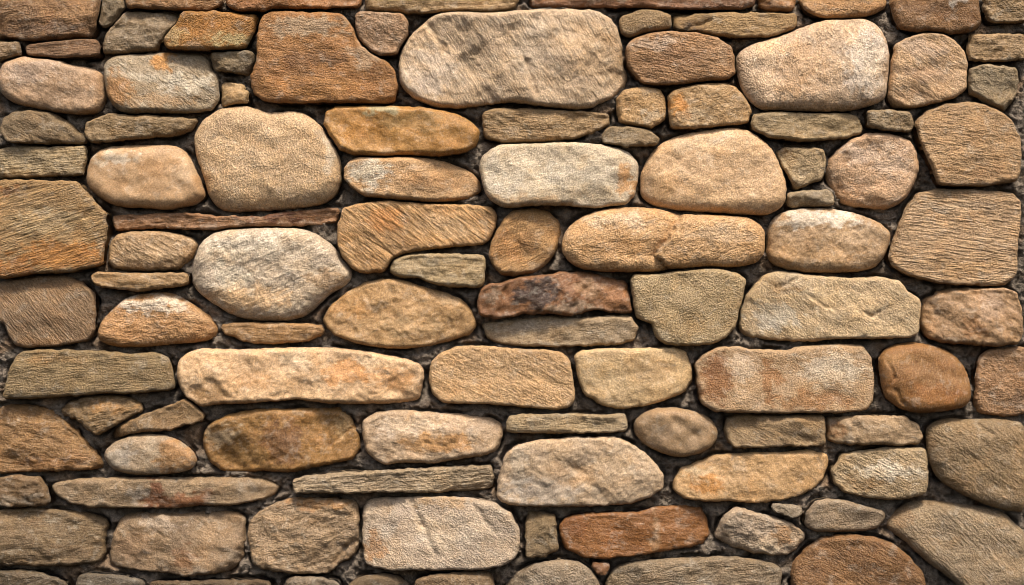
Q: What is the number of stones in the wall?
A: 111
